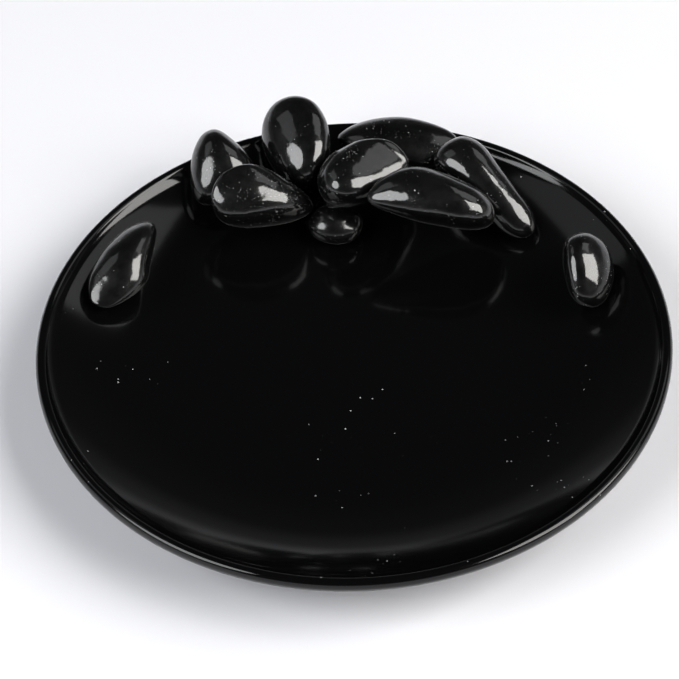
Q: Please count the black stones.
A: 10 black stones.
